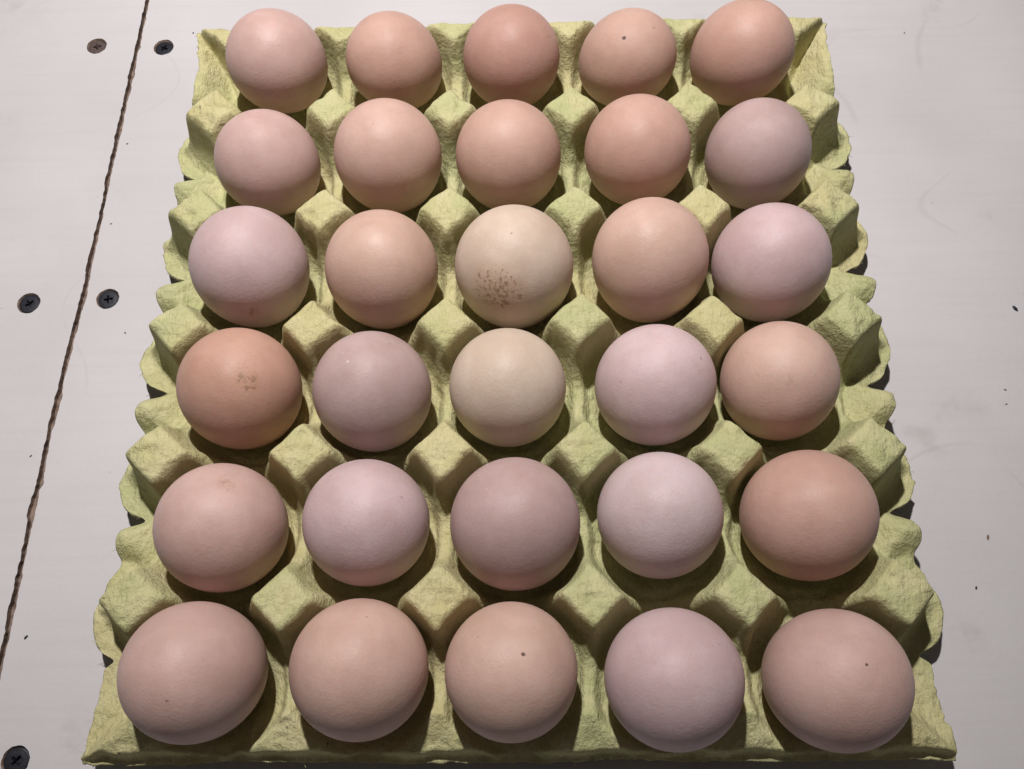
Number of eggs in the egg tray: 30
